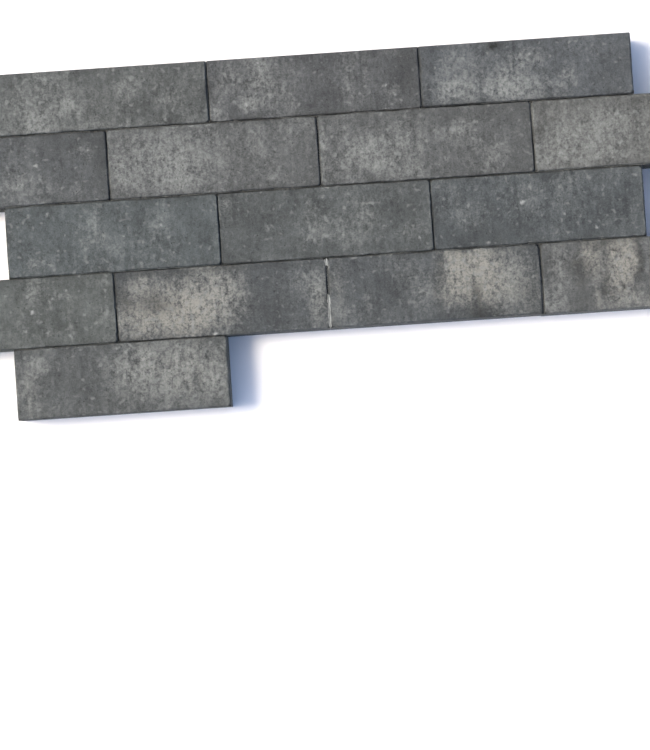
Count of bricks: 15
